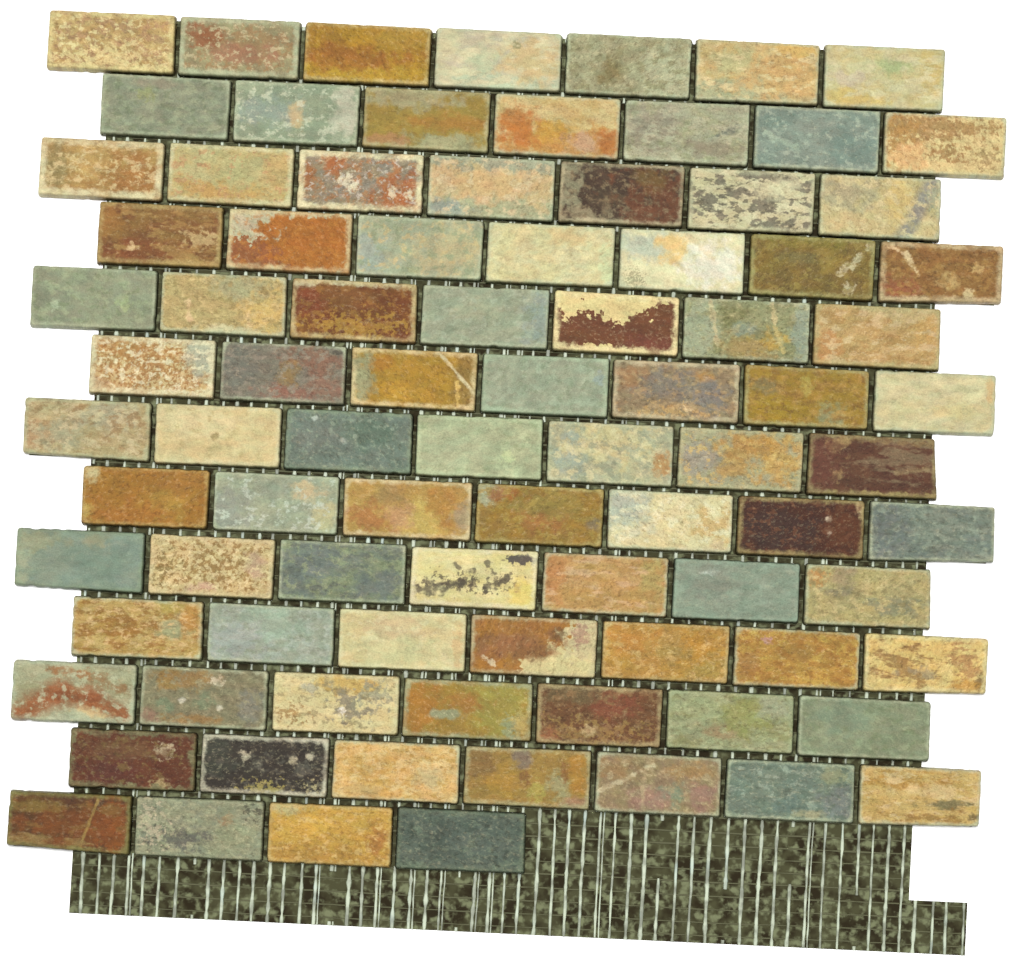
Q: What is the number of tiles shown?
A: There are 88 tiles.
